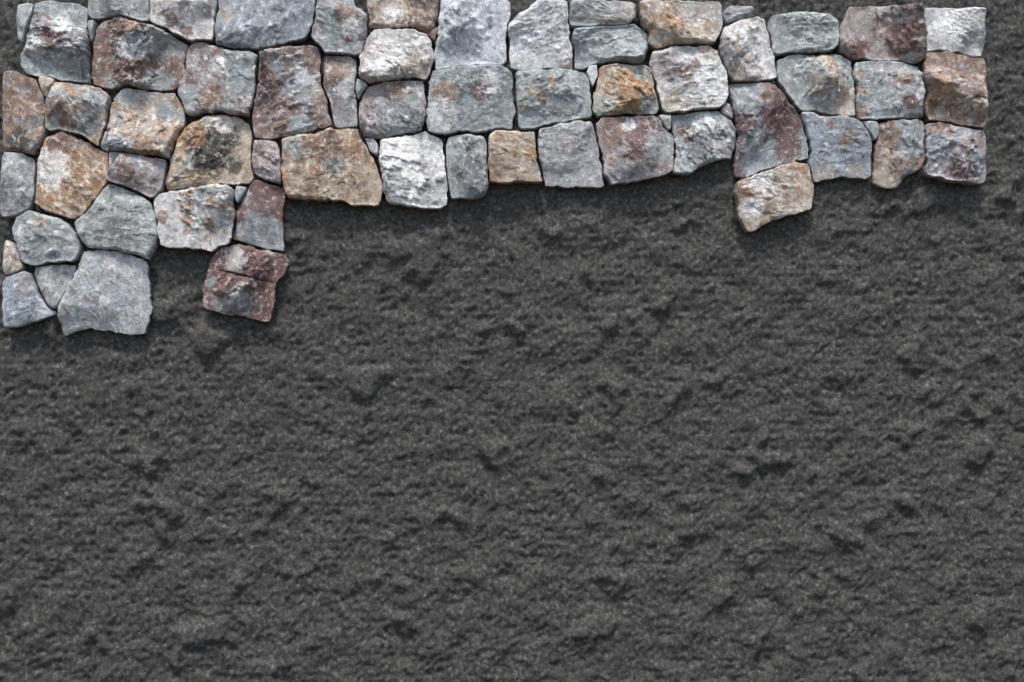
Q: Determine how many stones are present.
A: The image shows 71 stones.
